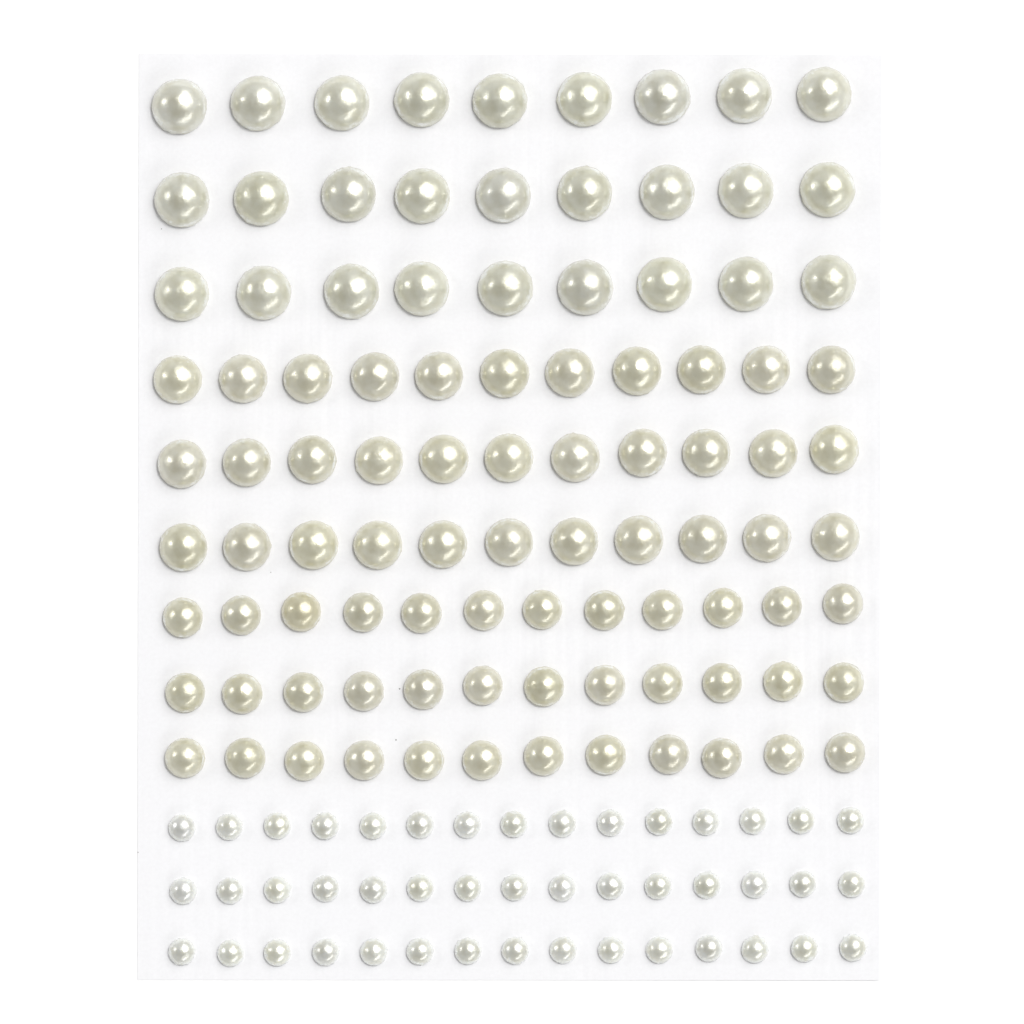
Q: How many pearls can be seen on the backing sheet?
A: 141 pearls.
